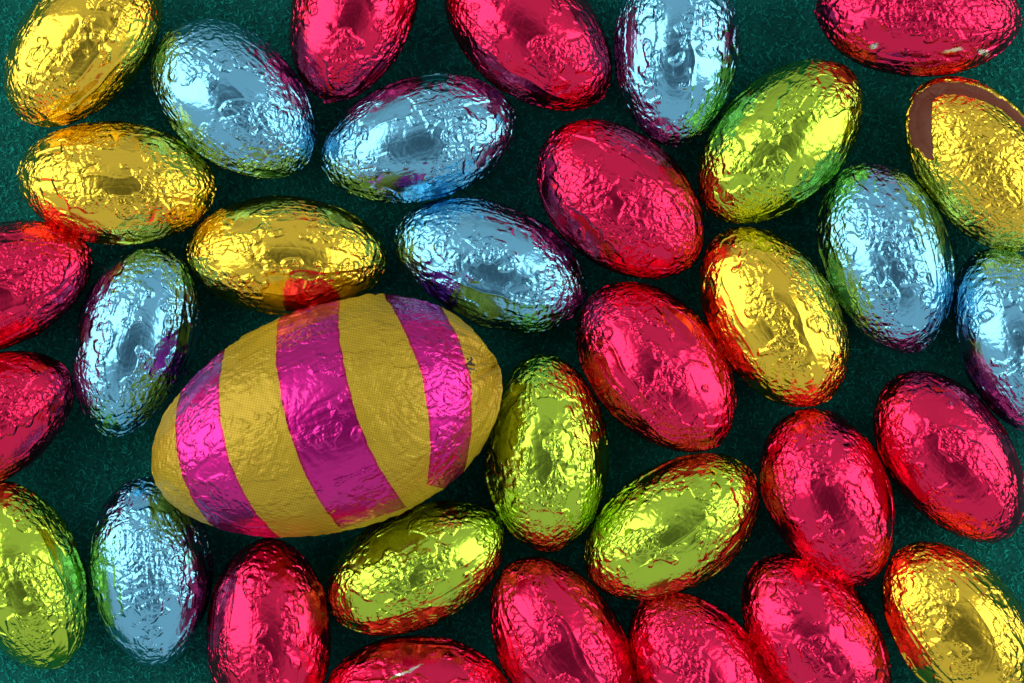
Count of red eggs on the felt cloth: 14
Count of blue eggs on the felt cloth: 8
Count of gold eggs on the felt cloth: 6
